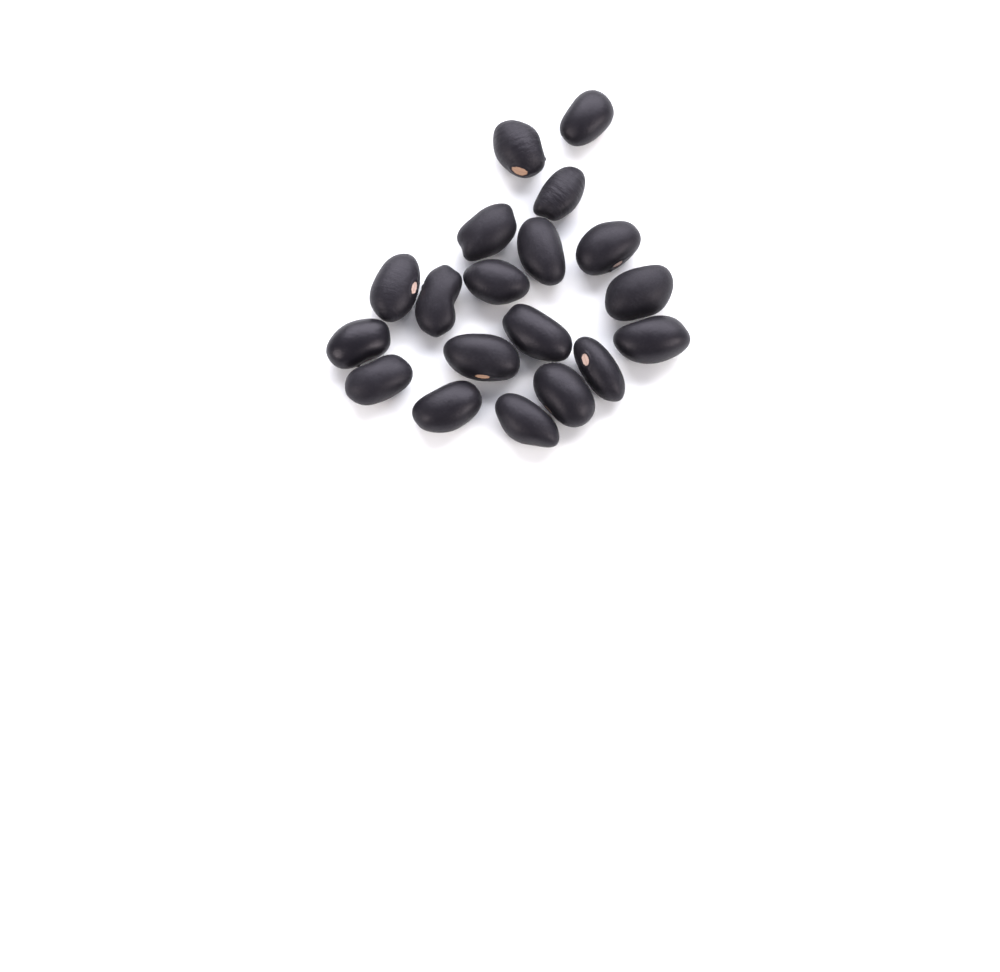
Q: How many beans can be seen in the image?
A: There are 19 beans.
